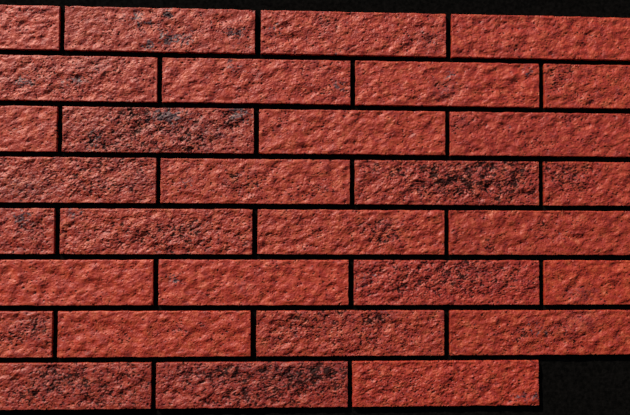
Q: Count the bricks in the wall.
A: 31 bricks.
